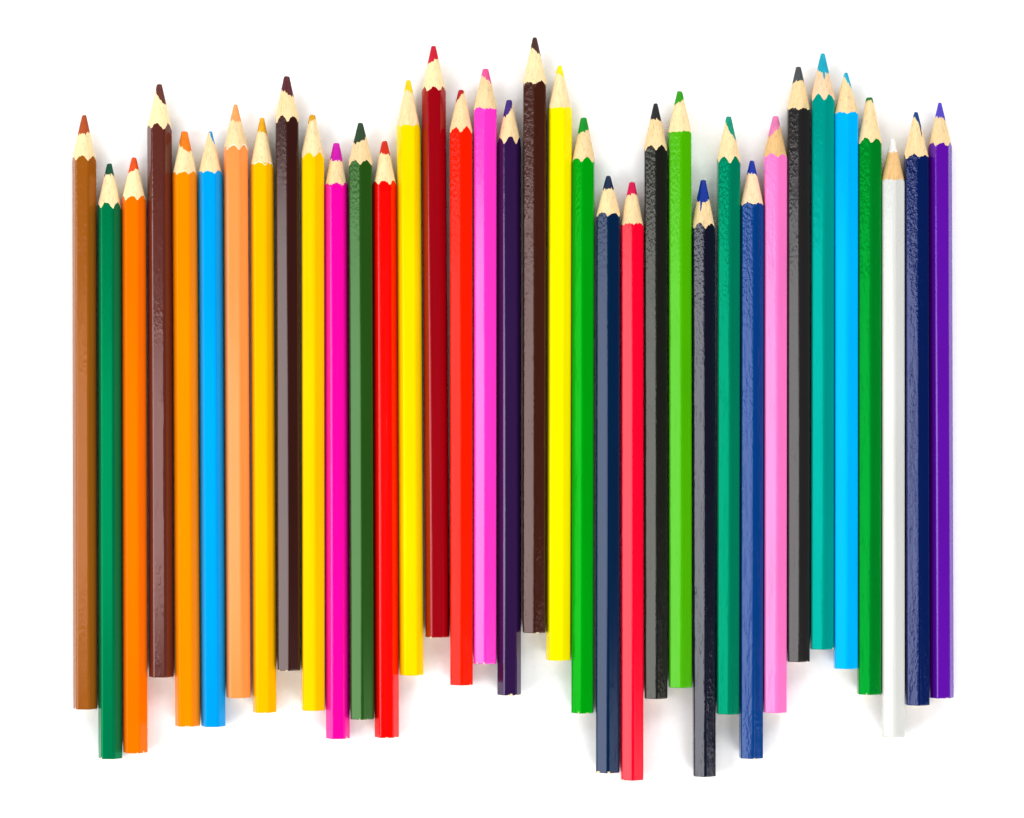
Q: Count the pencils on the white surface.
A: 36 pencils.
